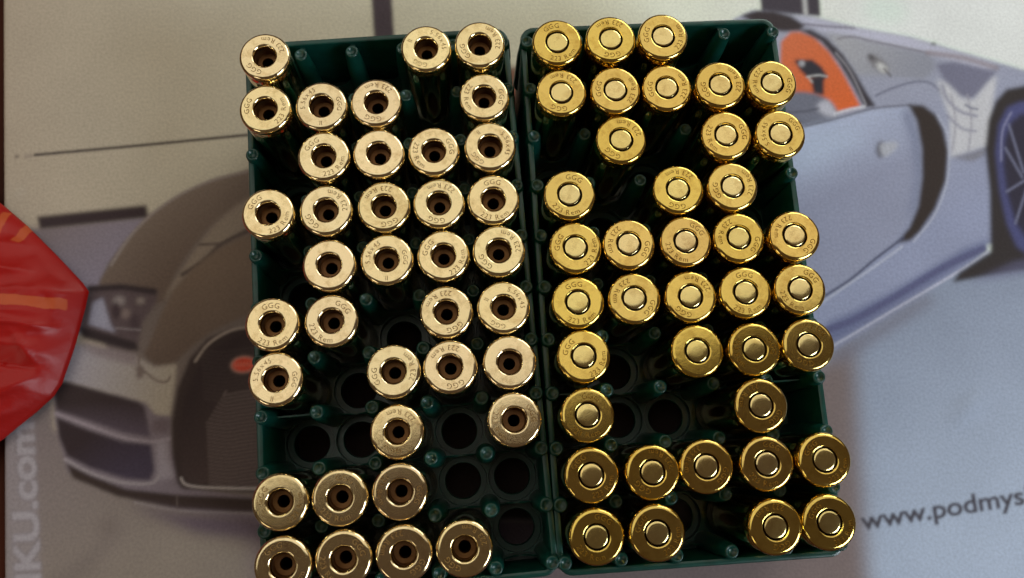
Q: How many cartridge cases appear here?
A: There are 76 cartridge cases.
